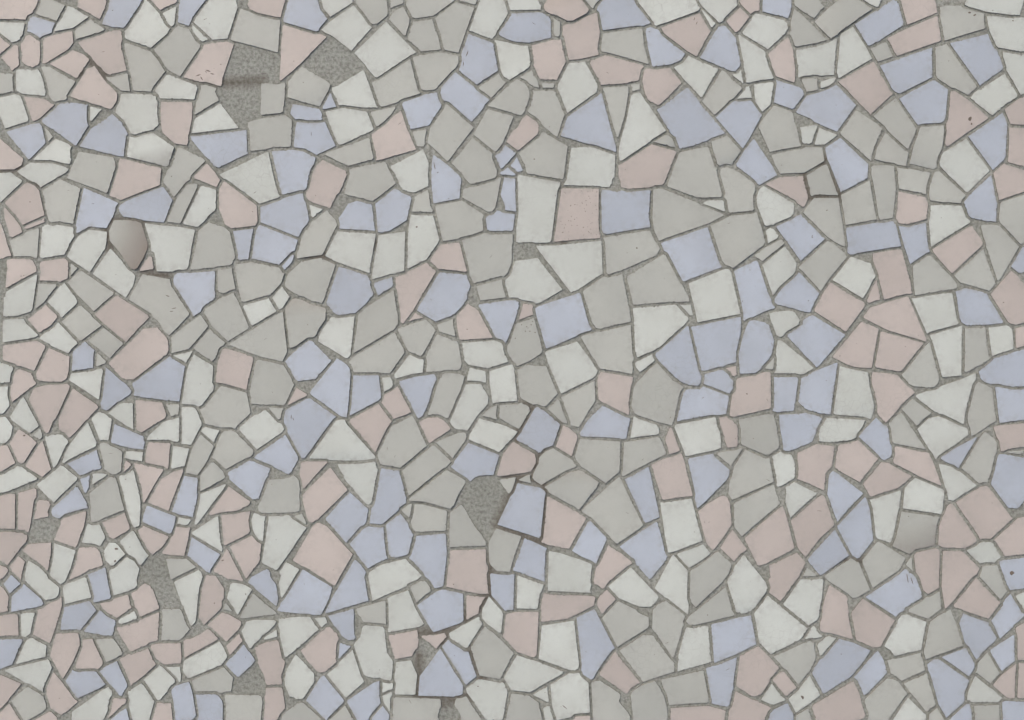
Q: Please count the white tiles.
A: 188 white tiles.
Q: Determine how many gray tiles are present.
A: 196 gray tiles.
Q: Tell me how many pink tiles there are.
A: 172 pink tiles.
